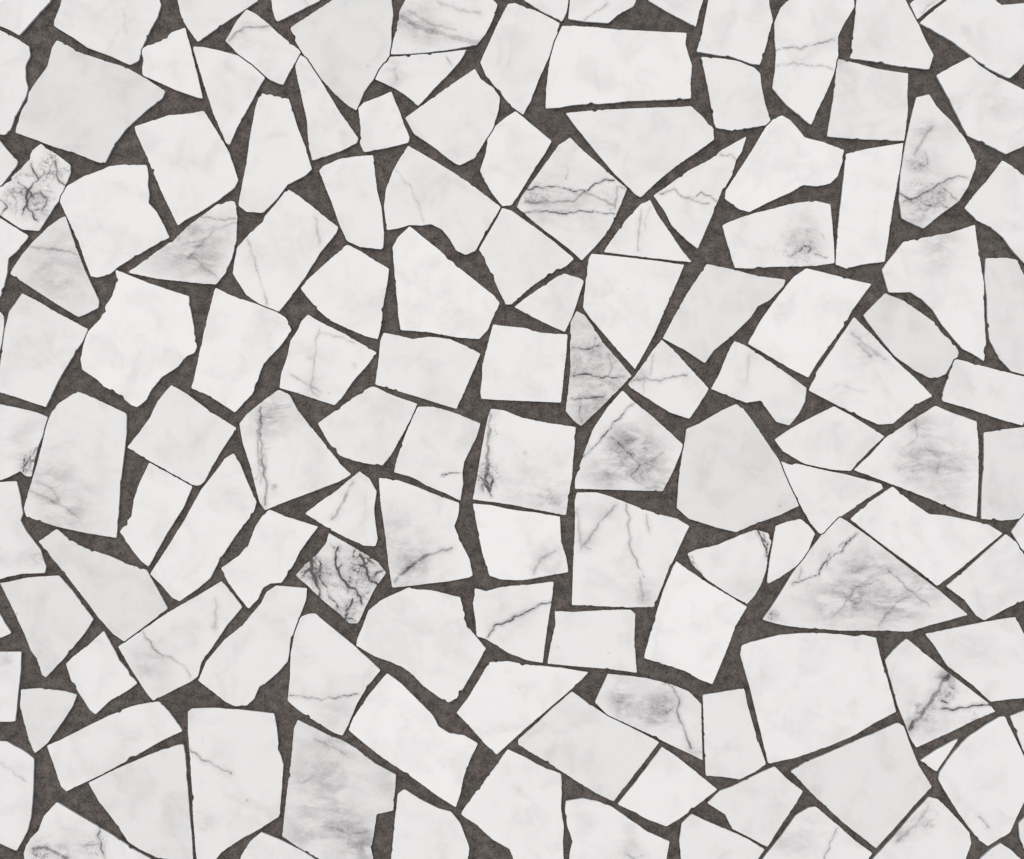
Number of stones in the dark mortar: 141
